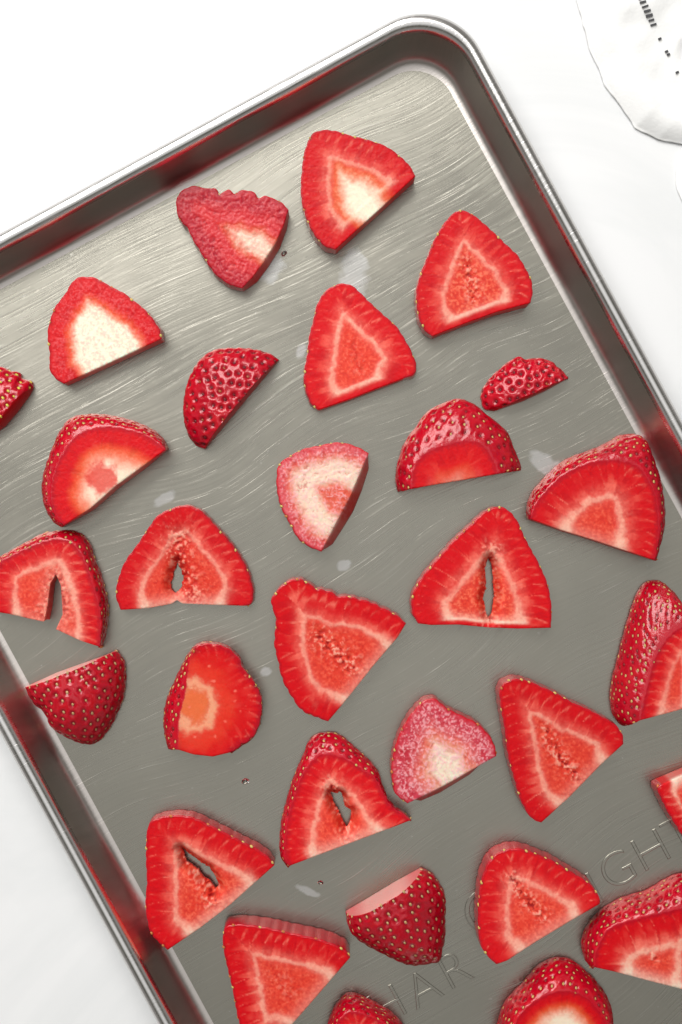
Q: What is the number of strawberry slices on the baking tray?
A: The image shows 30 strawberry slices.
